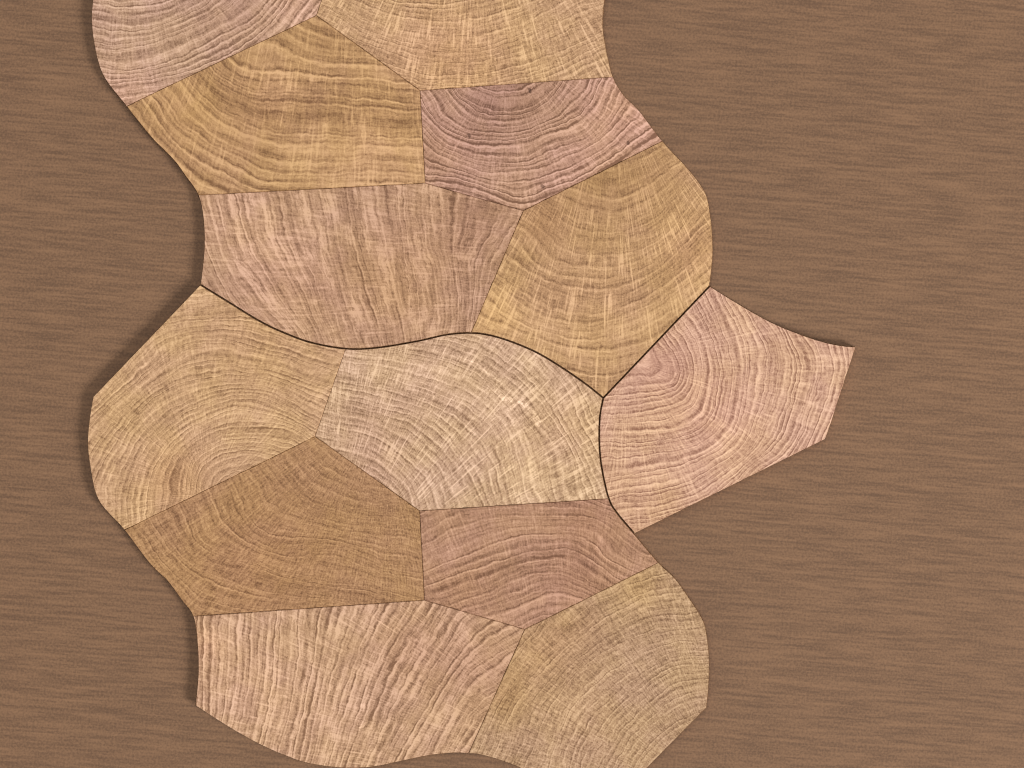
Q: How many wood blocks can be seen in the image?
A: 13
